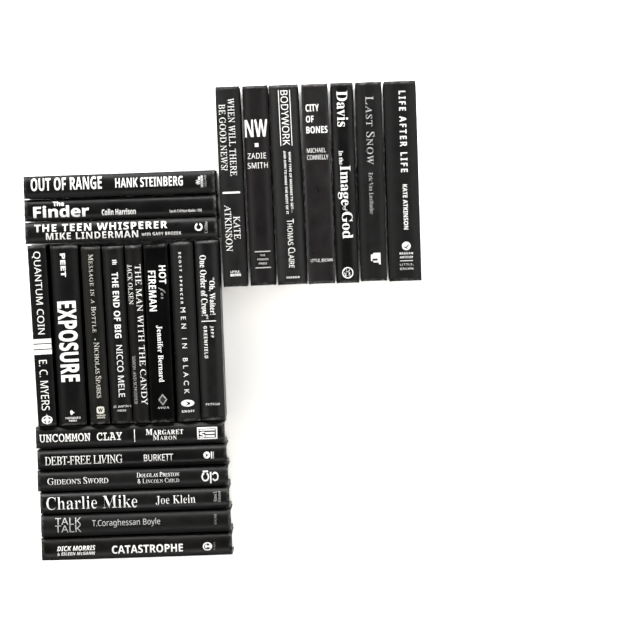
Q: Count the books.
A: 24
